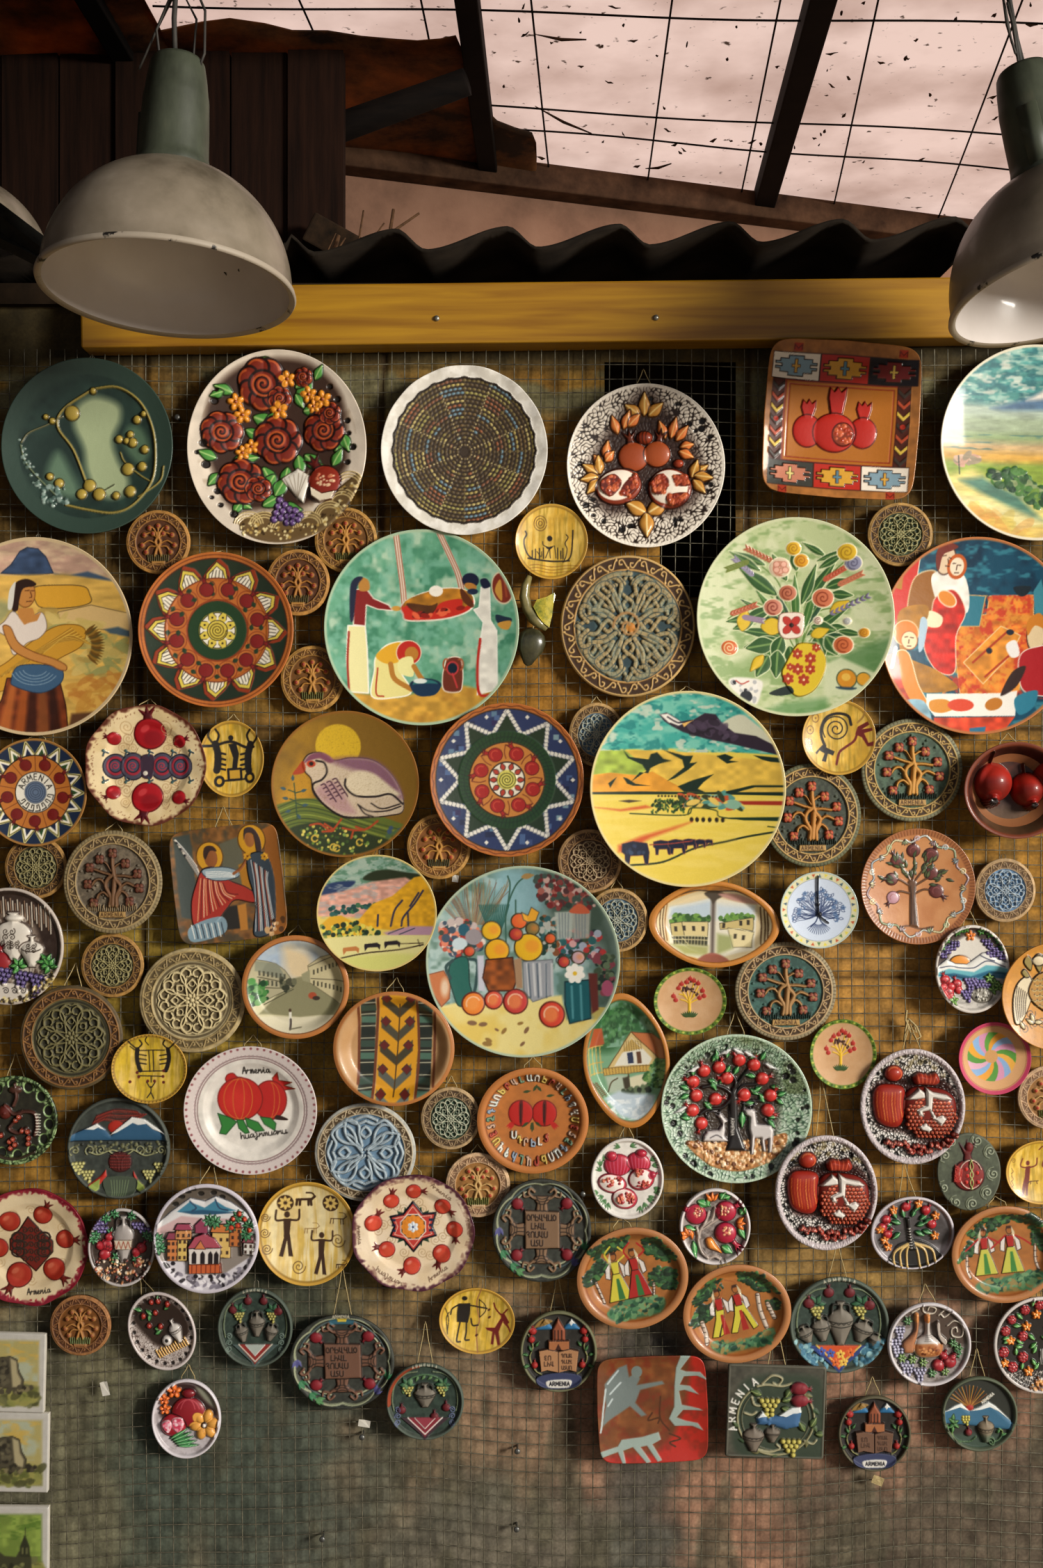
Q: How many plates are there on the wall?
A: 95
